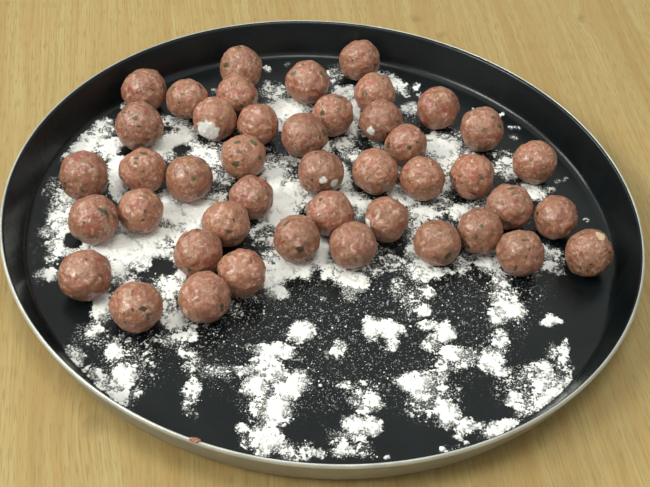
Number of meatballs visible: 44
